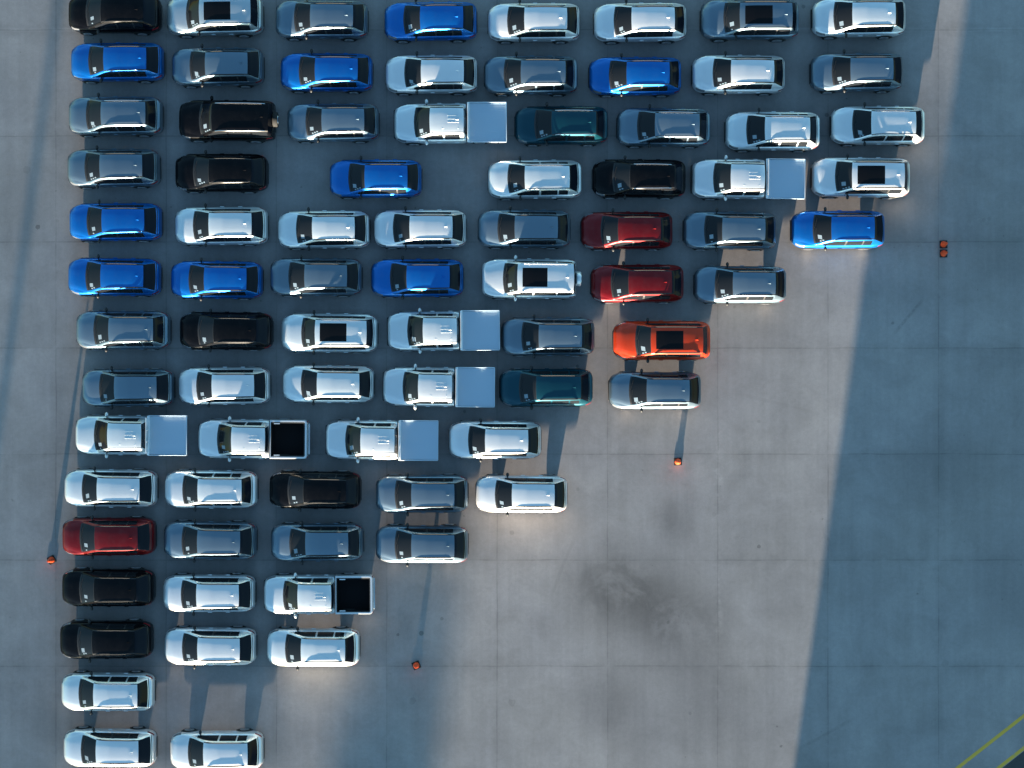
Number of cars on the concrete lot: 72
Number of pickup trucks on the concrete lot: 8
